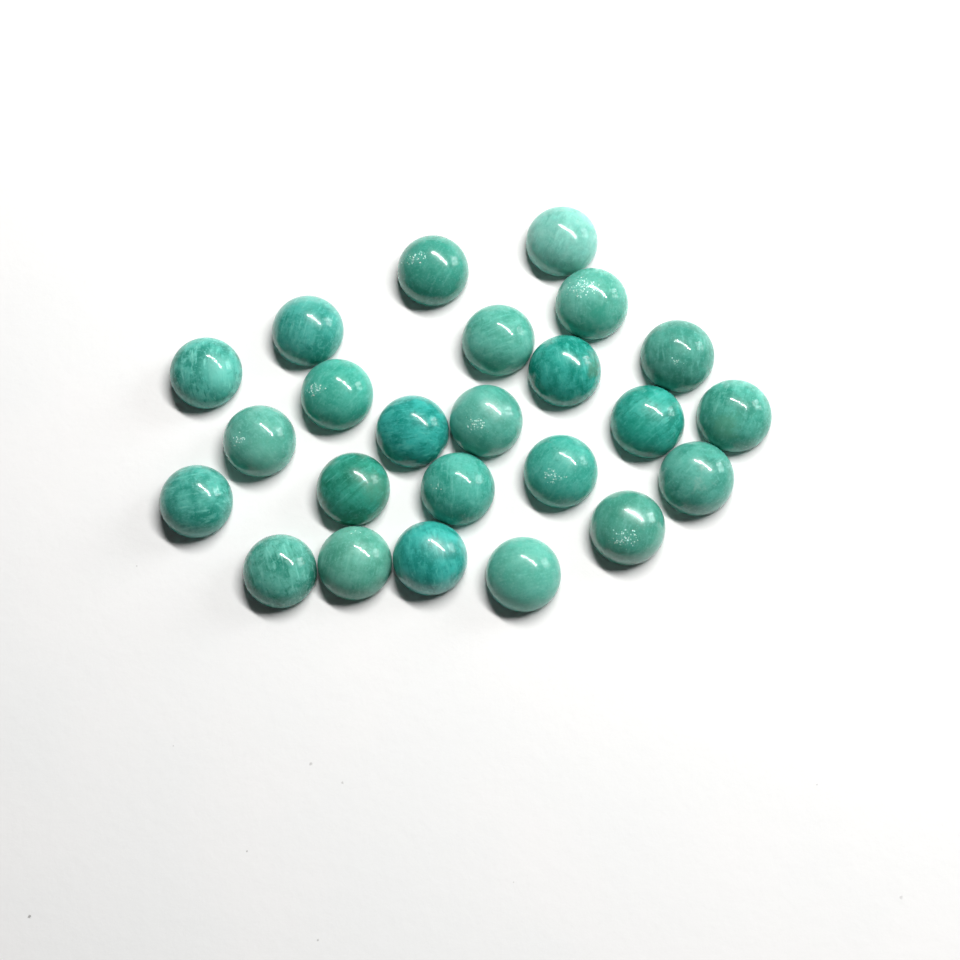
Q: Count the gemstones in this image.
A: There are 24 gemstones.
